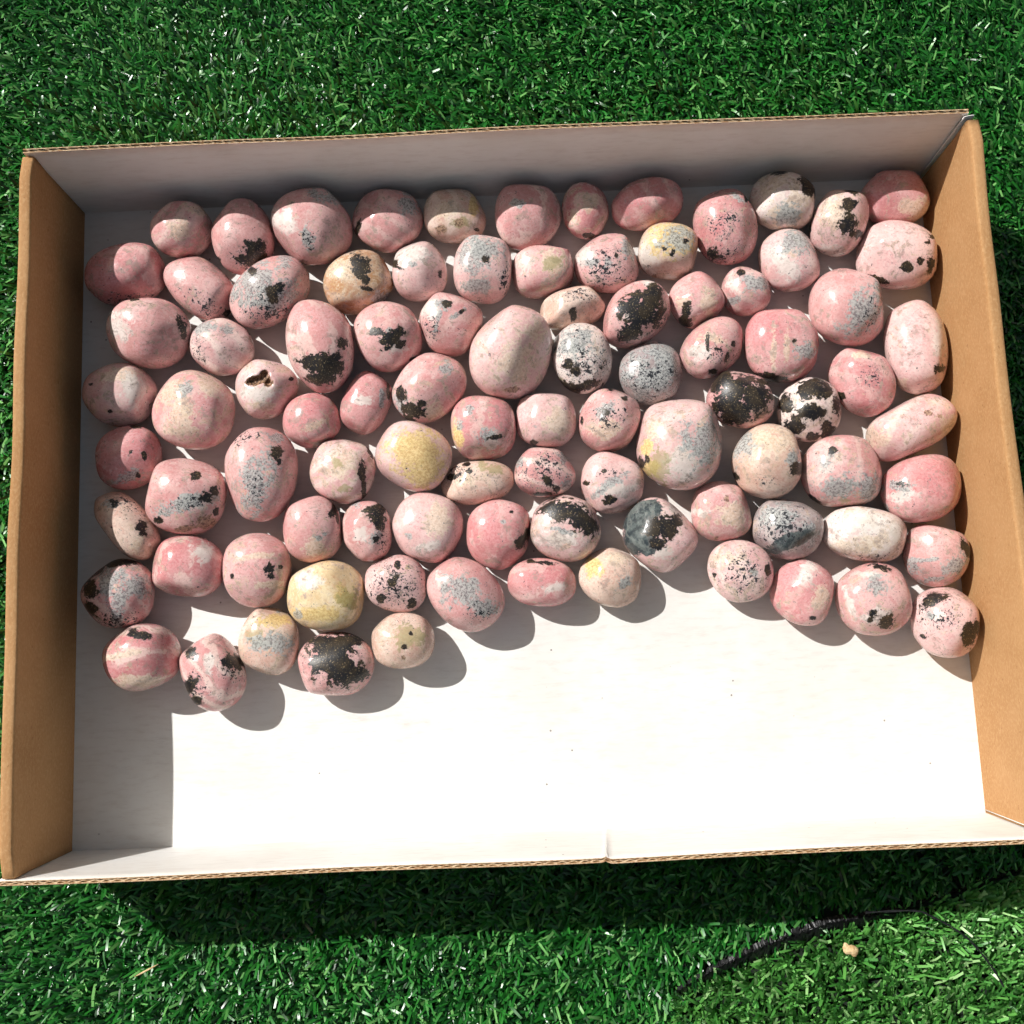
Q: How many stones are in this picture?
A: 92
